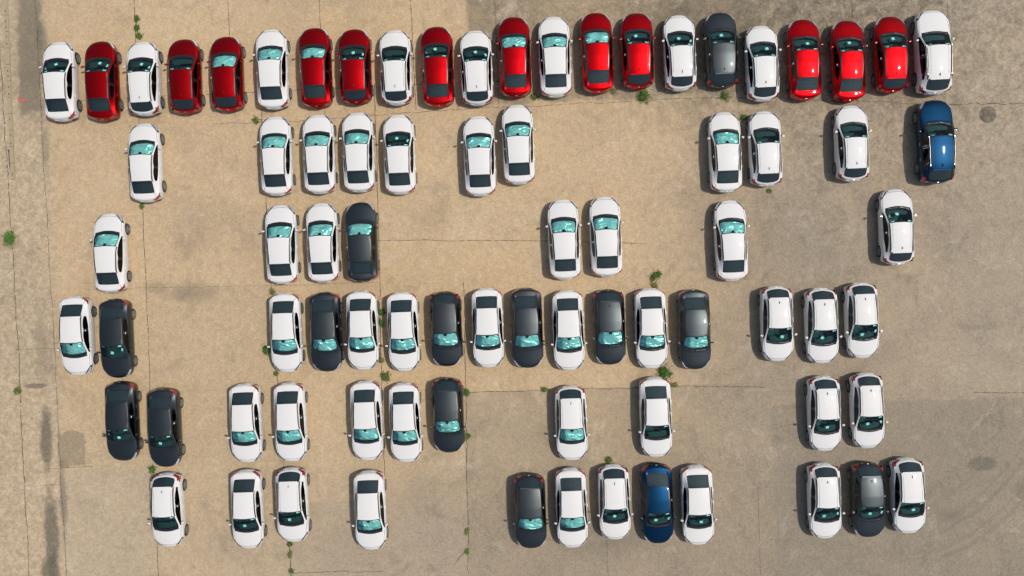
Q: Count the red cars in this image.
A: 12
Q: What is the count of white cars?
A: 53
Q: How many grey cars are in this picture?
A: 13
